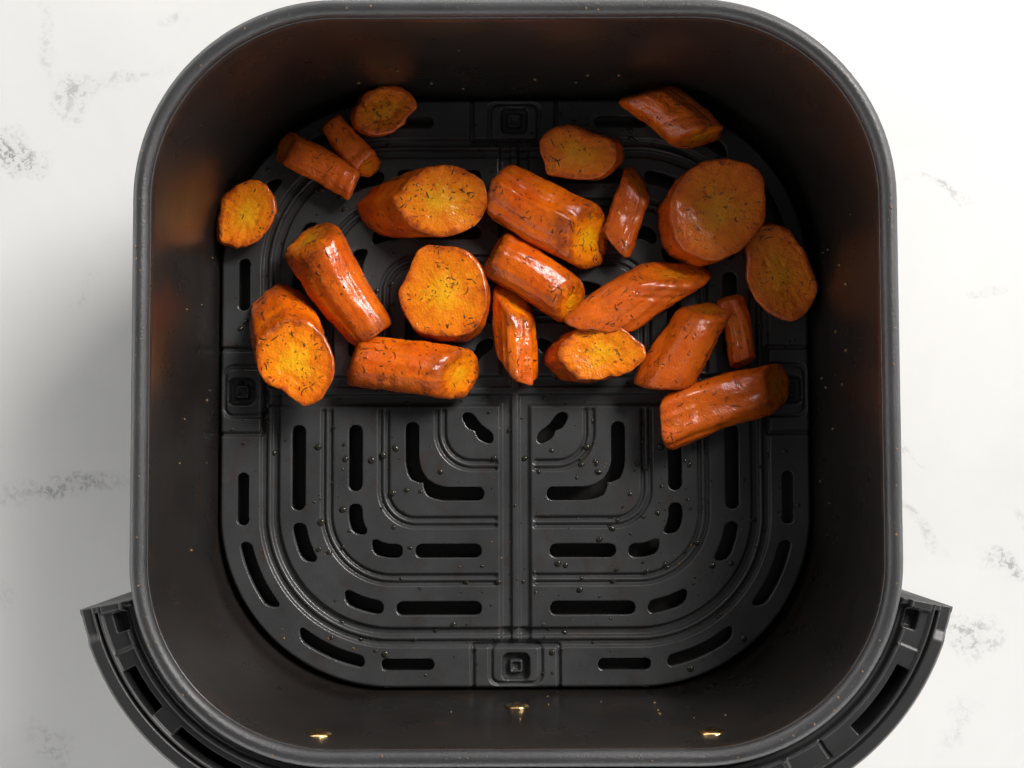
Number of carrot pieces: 22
